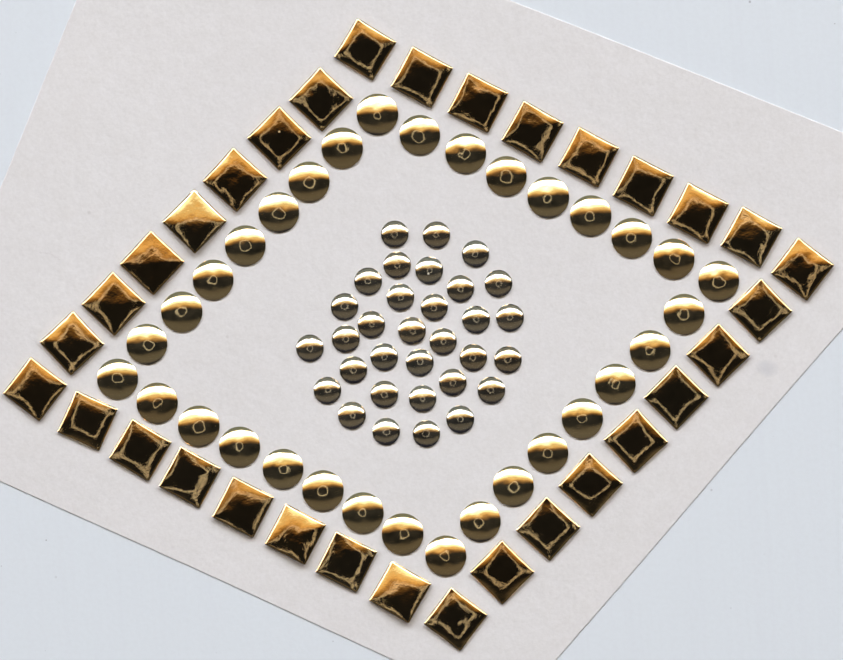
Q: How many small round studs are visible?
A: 32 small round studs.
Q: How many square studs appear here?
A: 32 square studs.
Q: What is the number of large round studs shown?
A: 32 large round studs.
